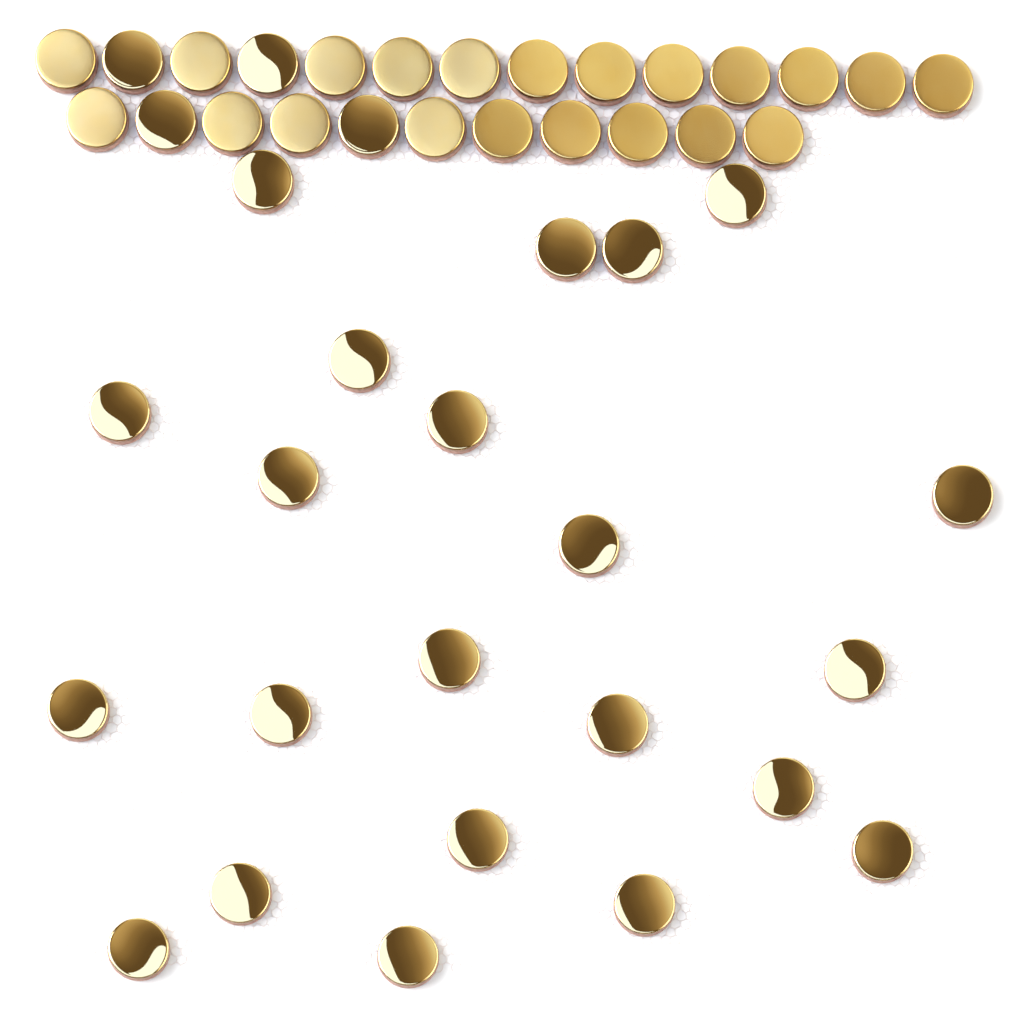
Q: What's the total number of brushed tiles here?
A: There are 21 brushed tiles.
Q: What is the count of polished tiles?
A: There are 26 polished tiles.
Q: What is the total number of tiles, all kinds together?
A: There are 47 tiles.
